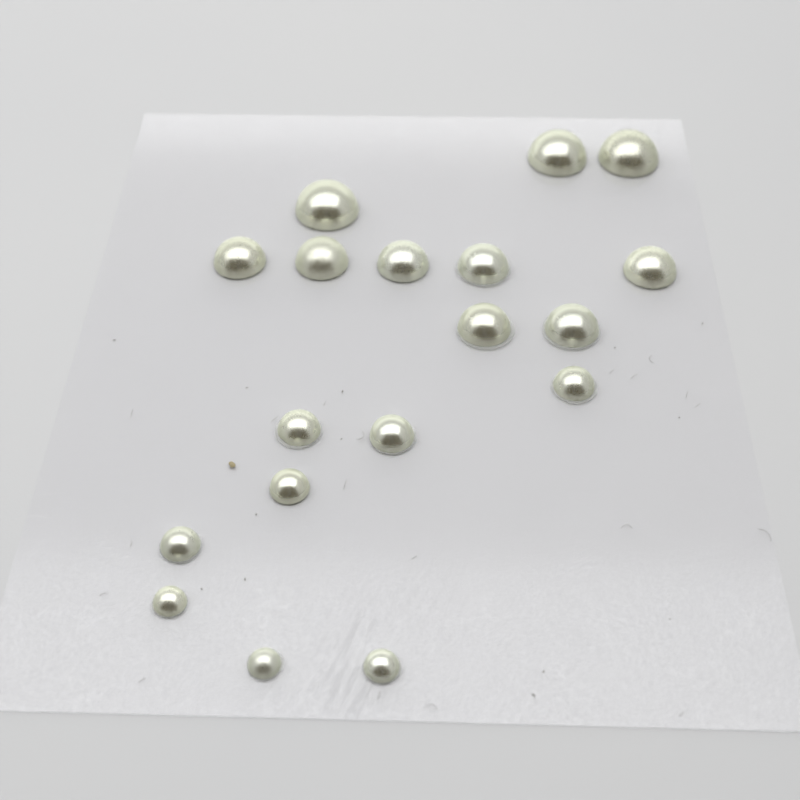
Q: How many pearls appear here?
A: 18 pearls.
